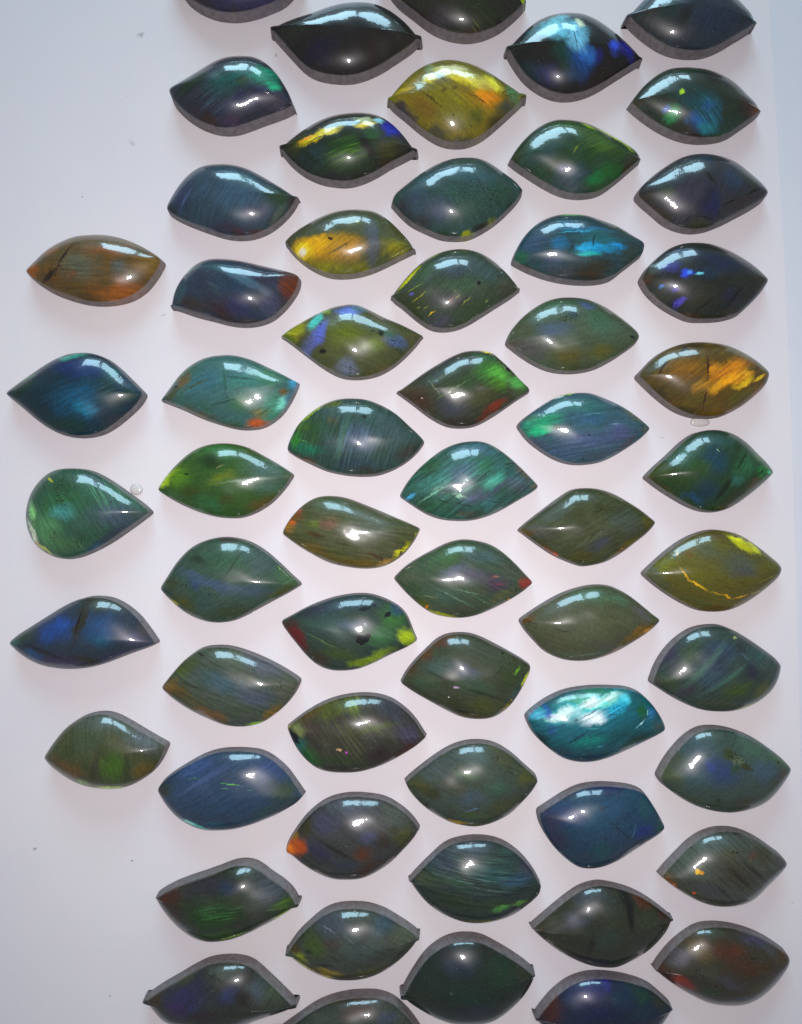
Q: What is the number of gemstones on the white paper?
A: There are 60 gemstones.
